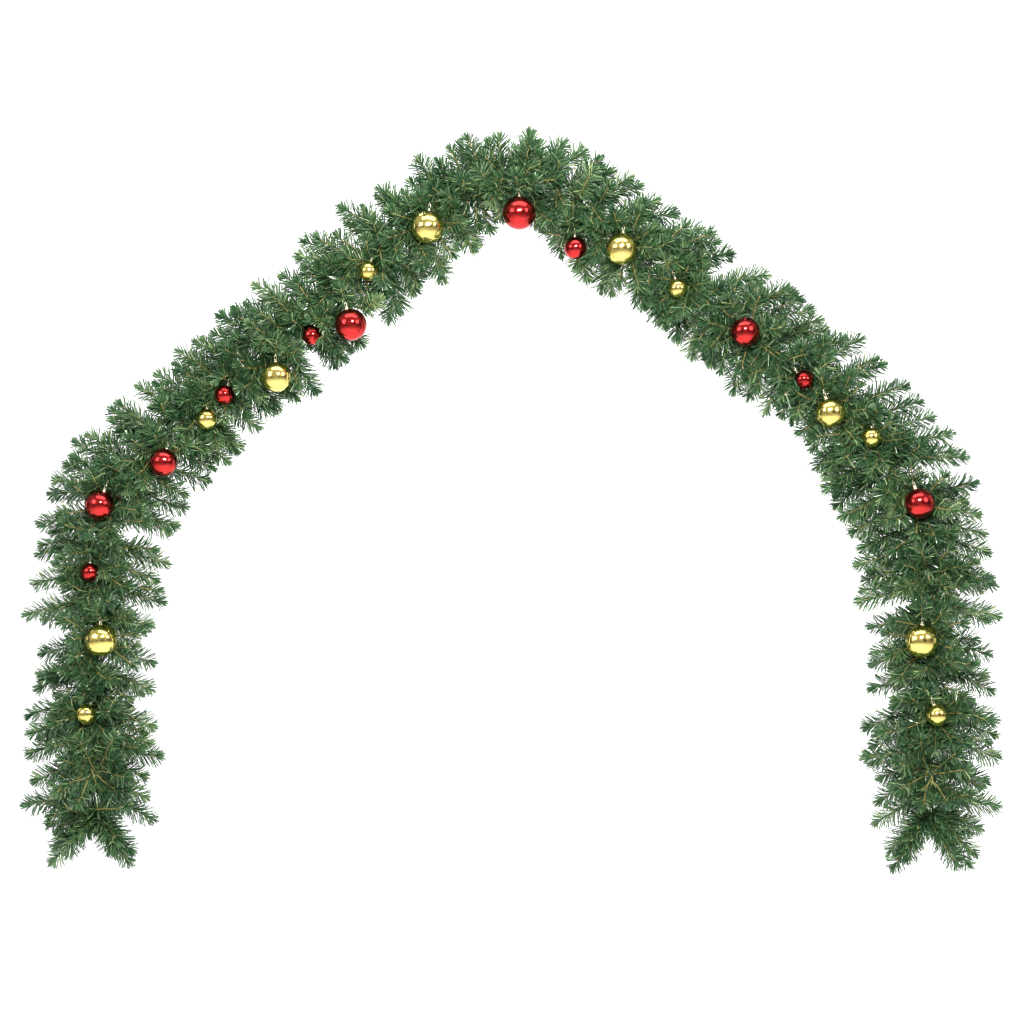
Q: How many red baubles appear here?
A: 11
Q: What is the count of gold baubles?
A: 12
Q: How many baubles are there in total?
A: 23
